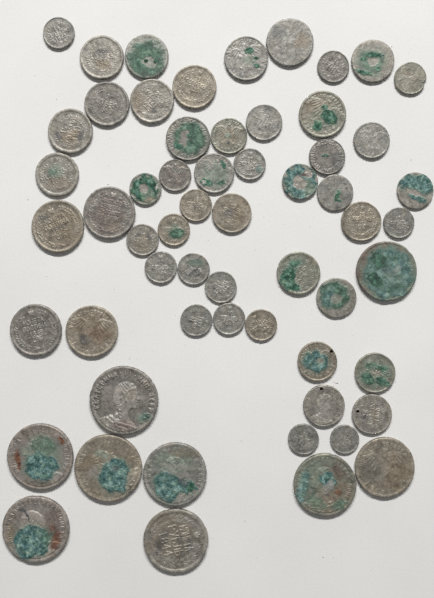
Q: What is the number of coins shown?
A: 59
